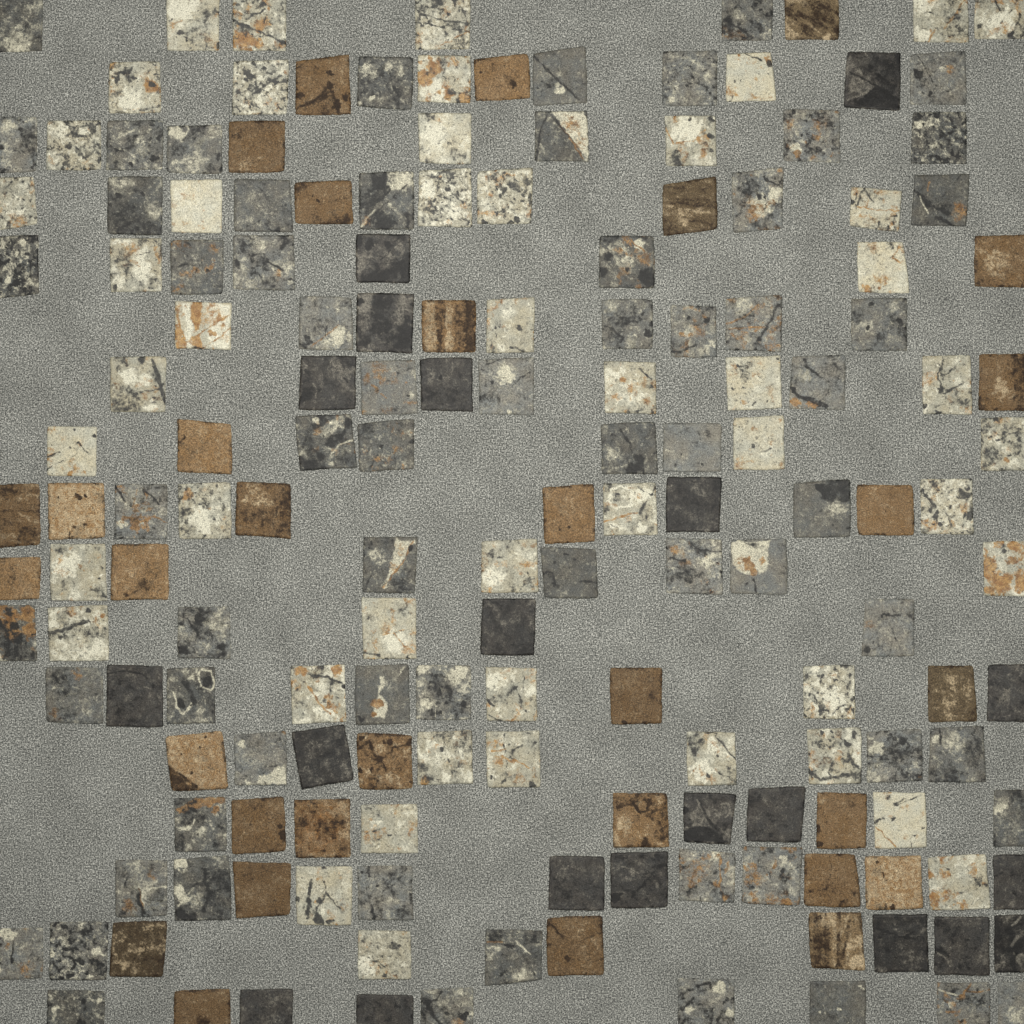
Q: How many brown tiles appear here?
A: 32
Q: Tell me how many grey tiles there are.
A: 65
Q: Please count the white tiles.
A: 48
